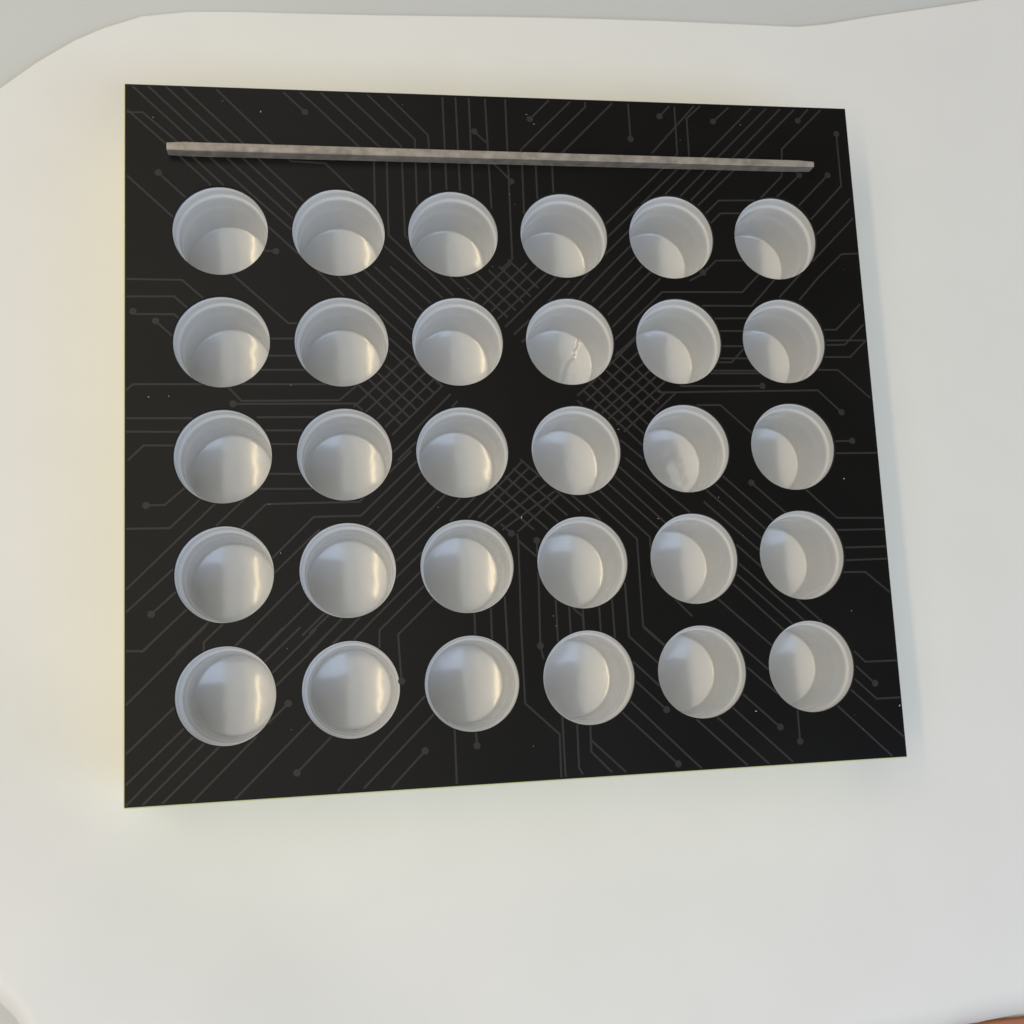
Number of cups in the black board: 30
